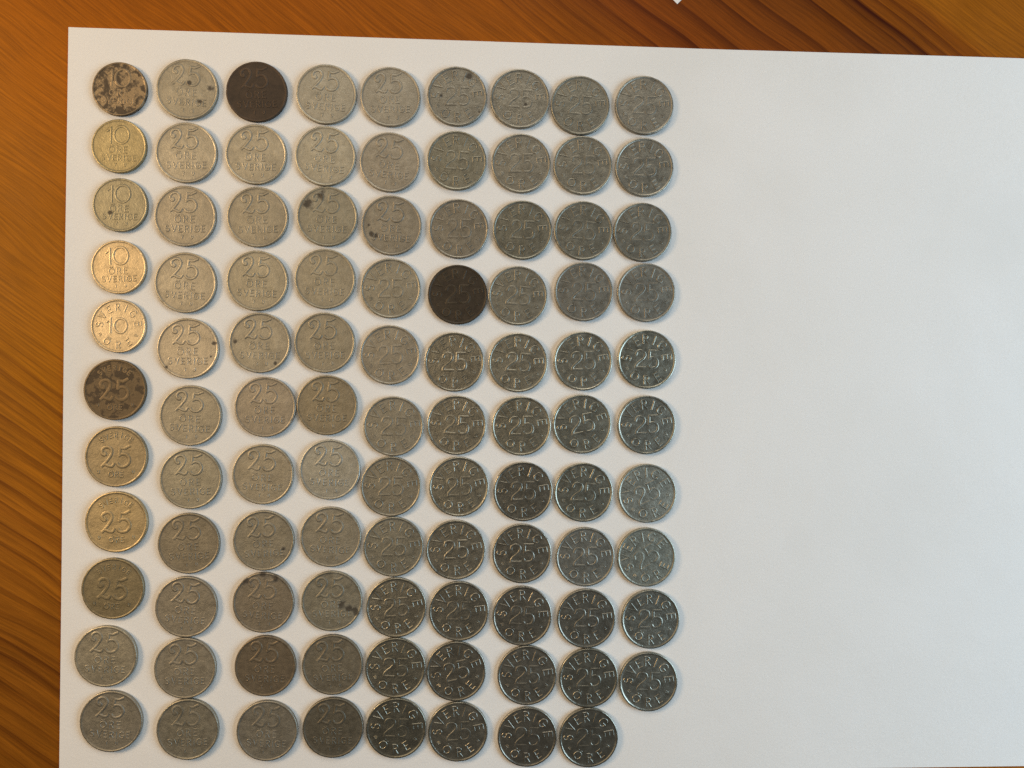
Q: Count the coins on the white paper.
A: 98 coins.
